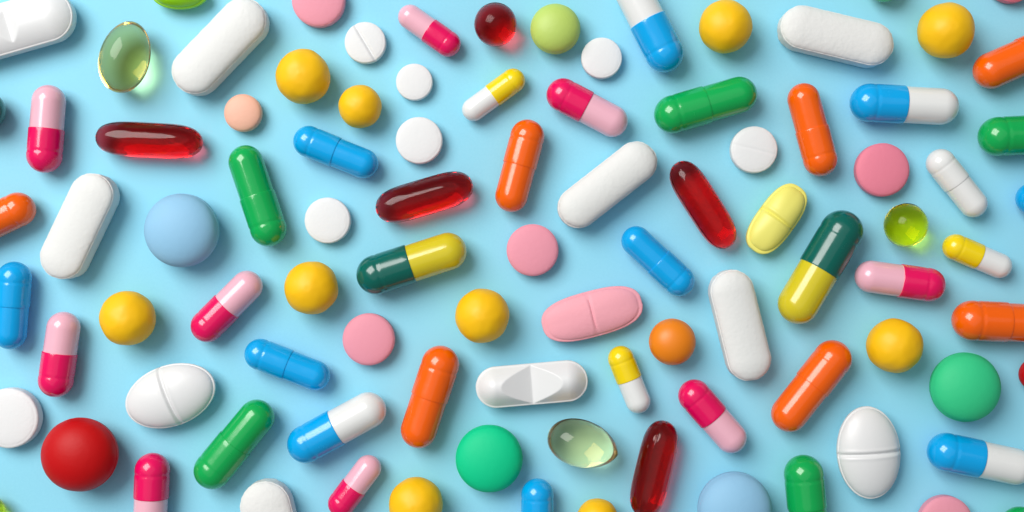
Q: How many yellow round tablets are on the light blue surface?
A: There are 10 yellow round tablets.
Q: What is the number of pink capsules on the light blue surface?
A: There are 9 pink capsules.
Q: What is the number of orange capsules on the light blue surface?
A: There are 7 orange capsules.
